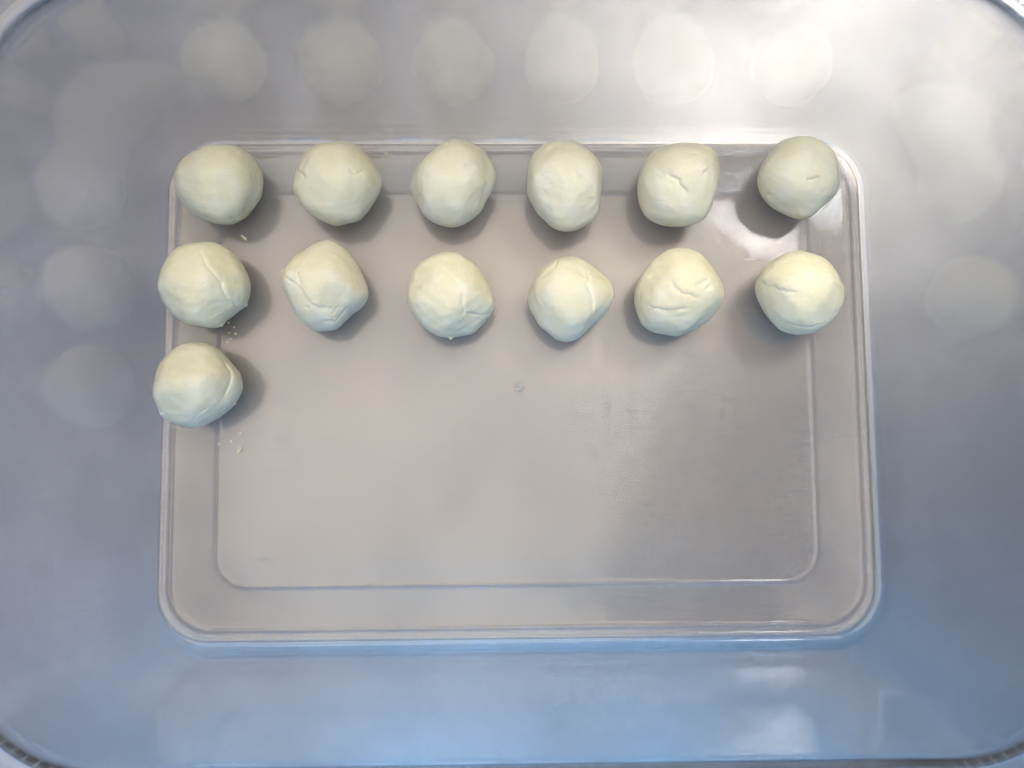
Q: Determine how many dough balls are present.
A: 13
